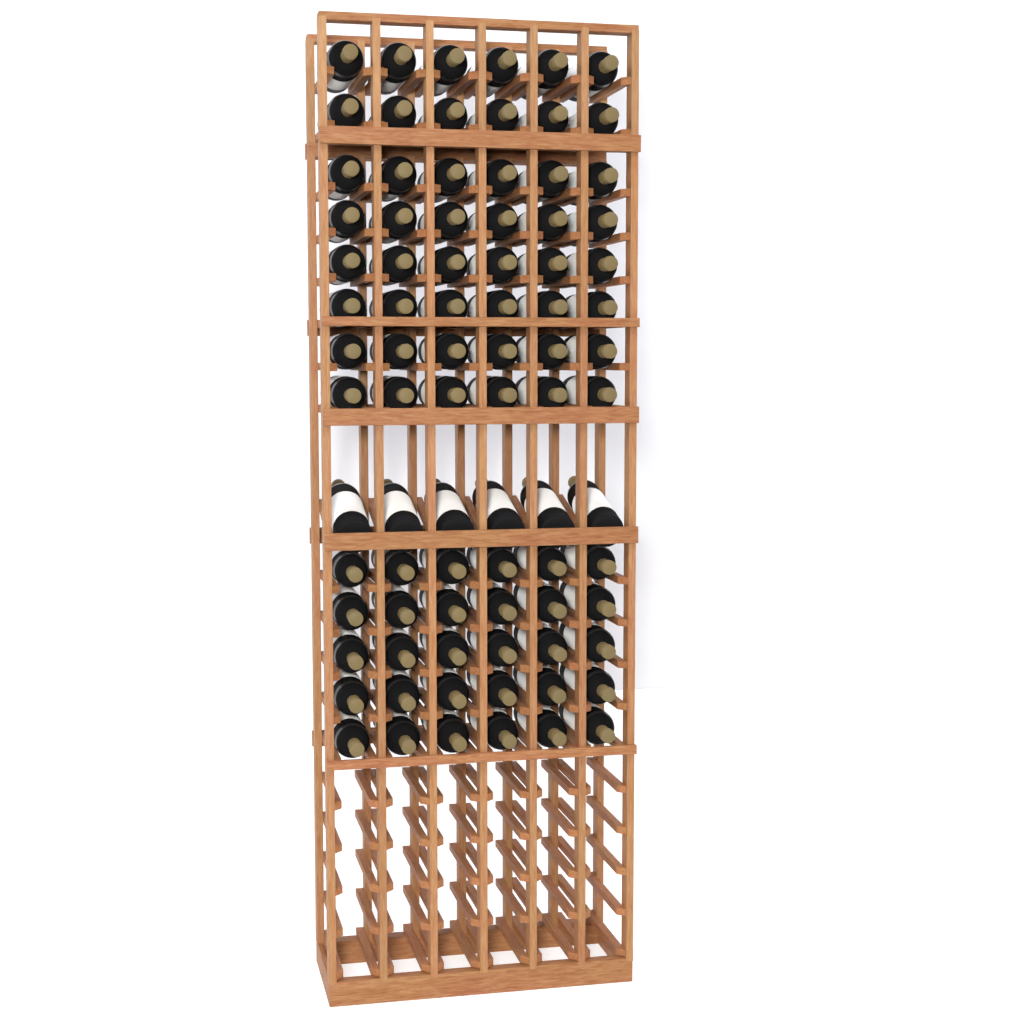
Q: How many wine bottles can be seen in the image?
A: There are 84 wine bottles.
